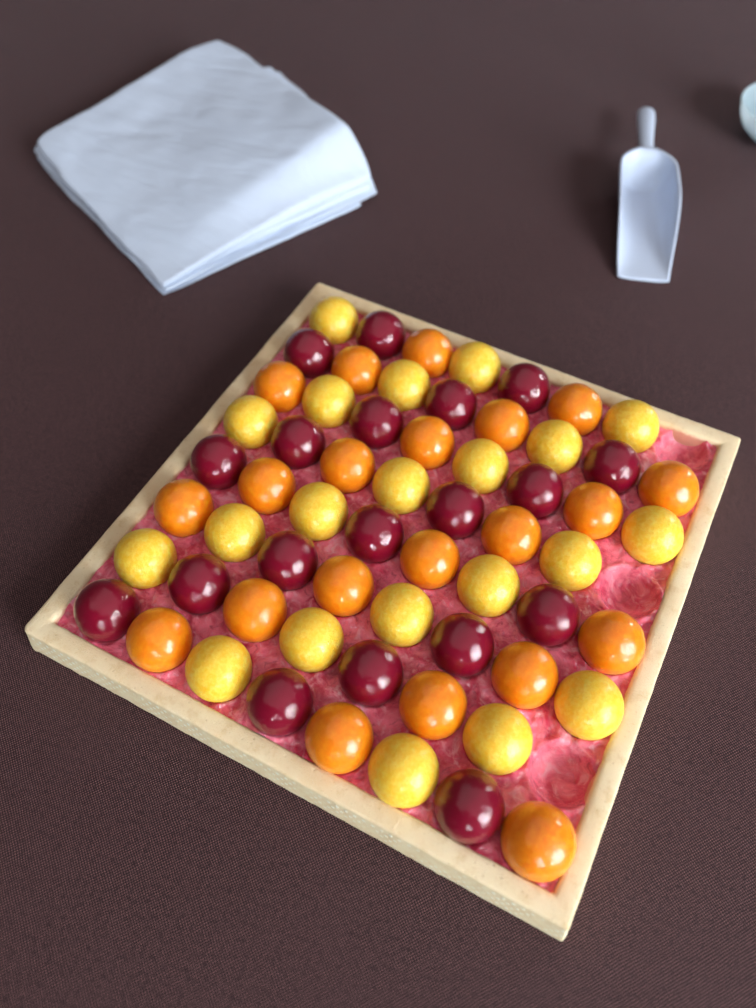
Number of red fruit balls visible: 19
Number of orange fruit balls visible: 21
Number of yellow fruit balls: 21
